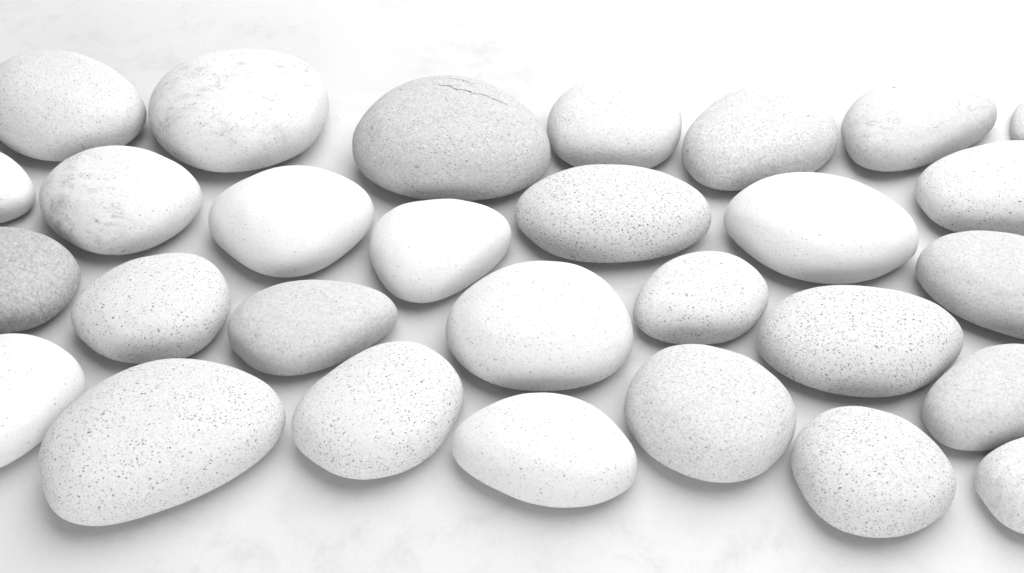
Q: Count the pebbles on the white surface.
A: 29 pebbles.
